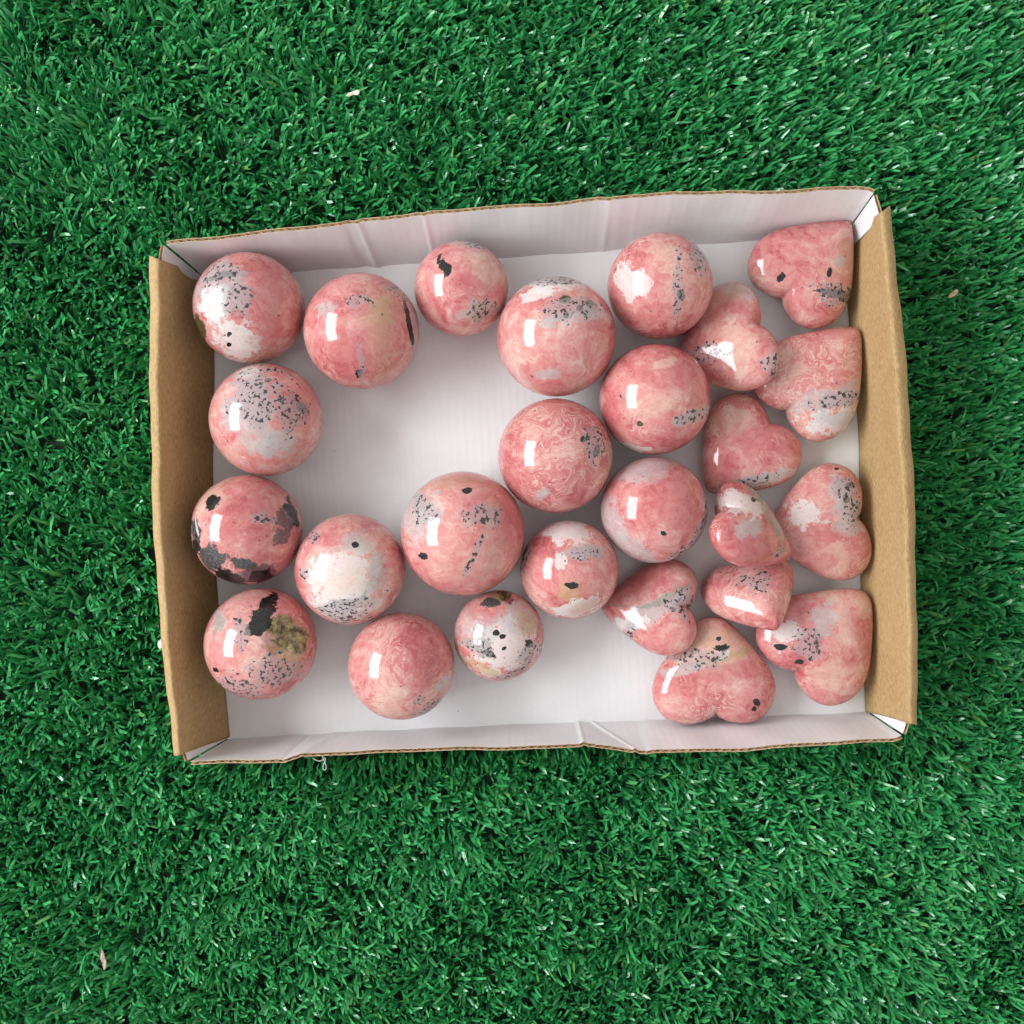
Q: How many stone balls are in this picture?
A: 16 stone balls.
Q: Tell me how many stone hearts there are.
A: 10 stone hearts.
